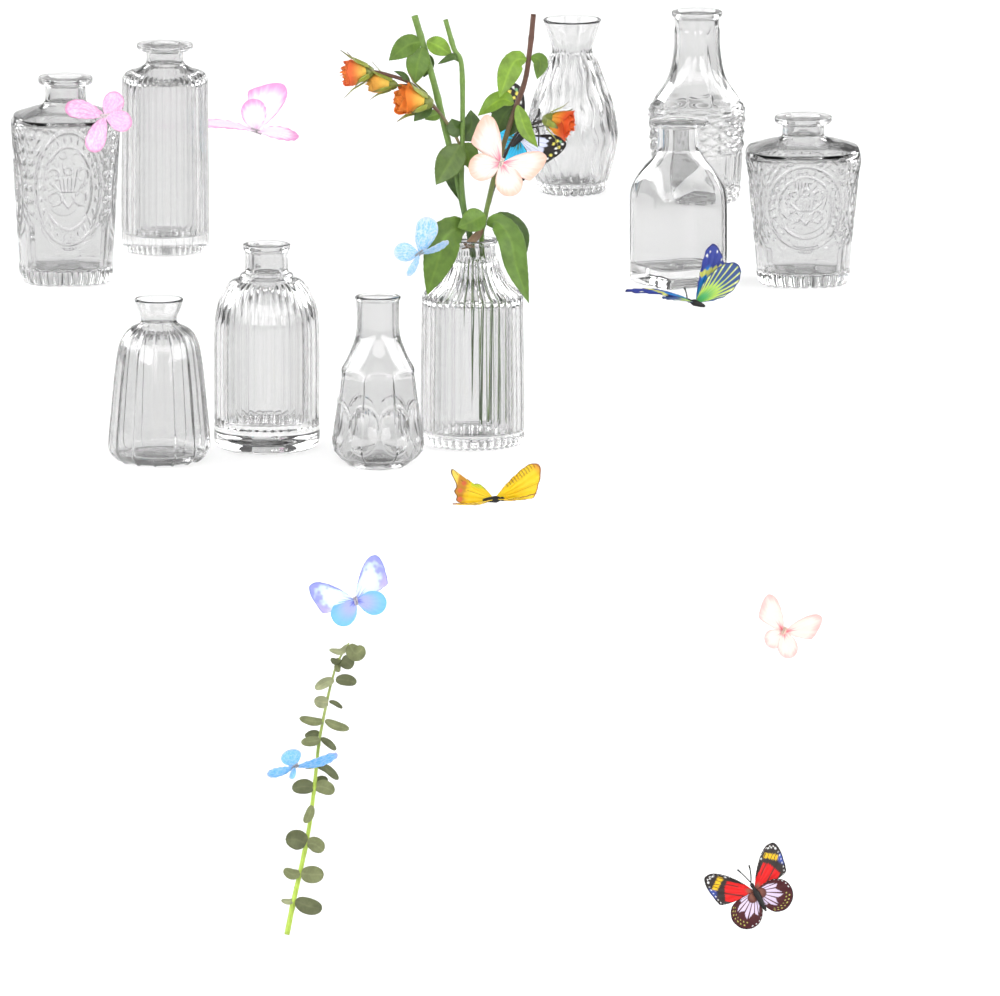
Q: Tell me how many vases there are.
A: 10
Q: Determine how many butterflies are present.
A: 11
